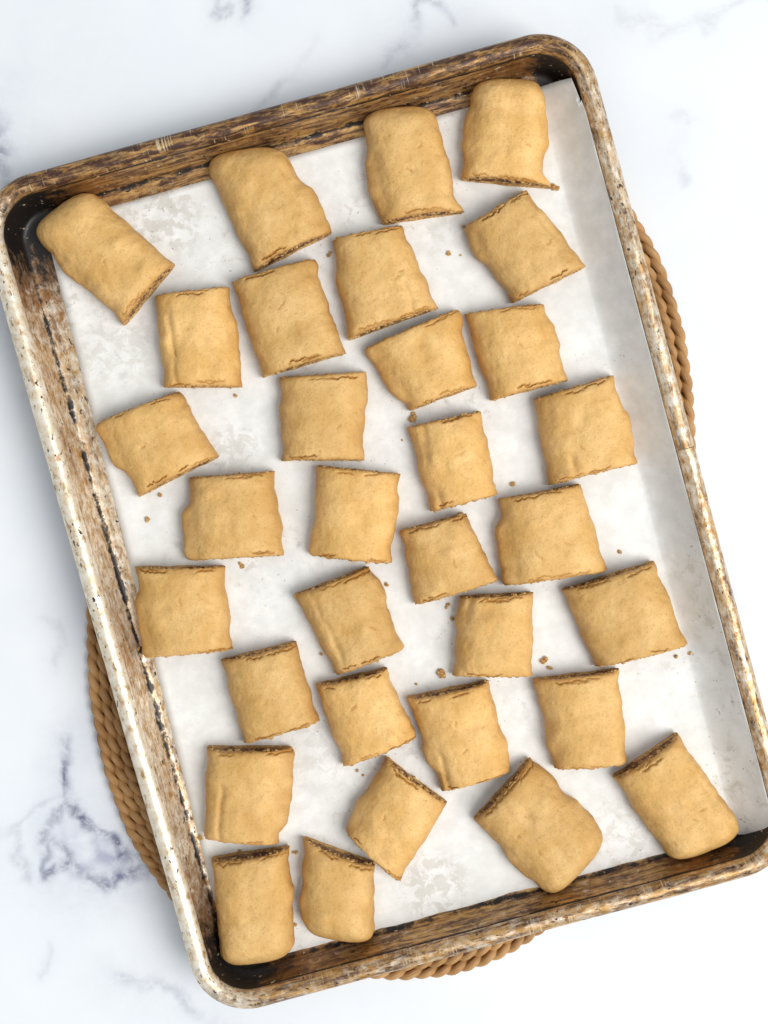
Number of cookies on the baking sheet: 32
